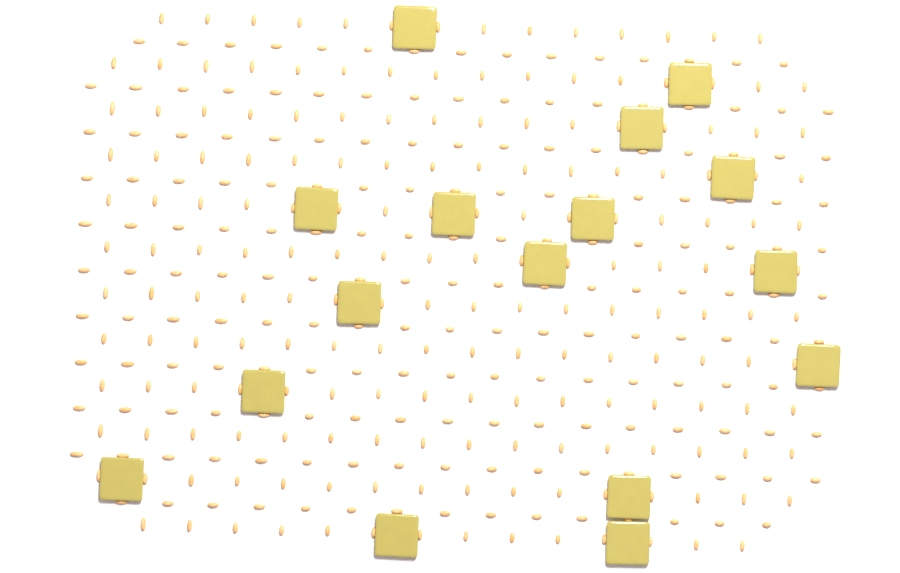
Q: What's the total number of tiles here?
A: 16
